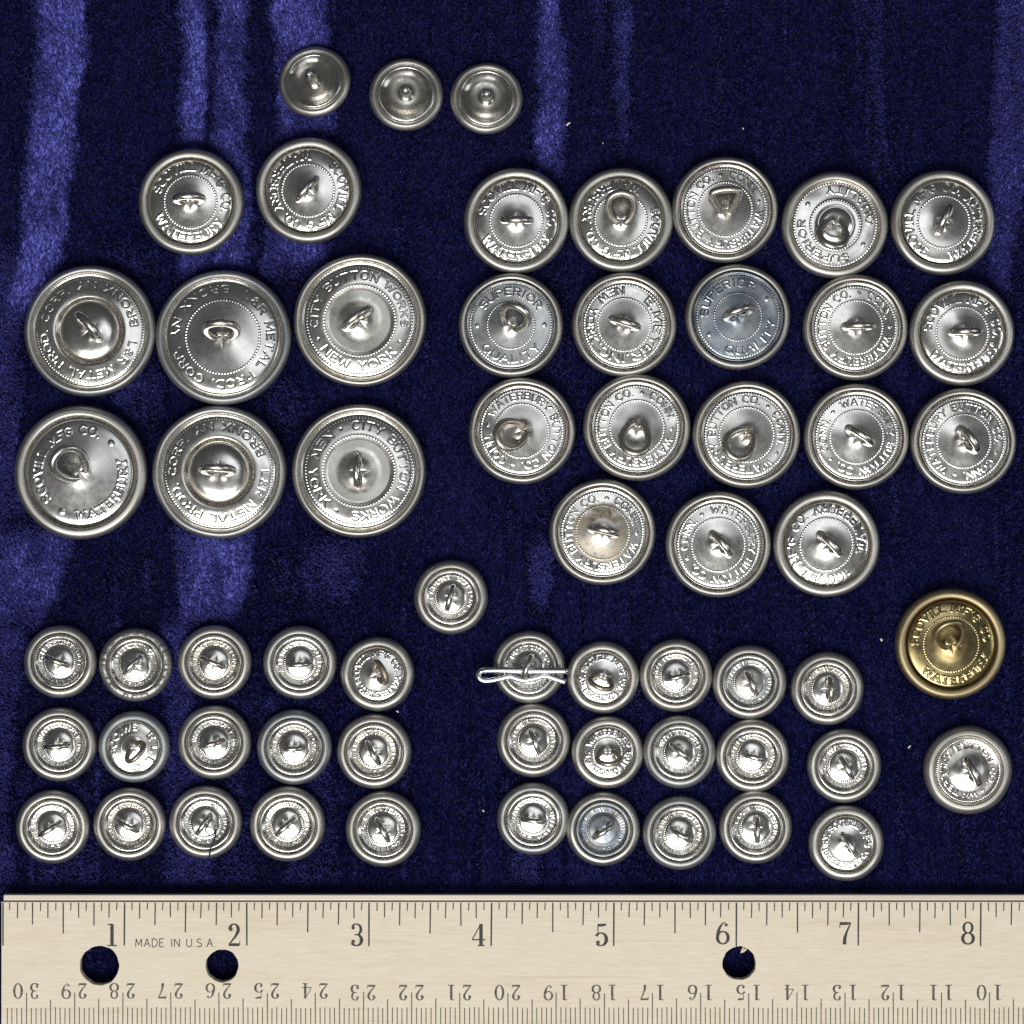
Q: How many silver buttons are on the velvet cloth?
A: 61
